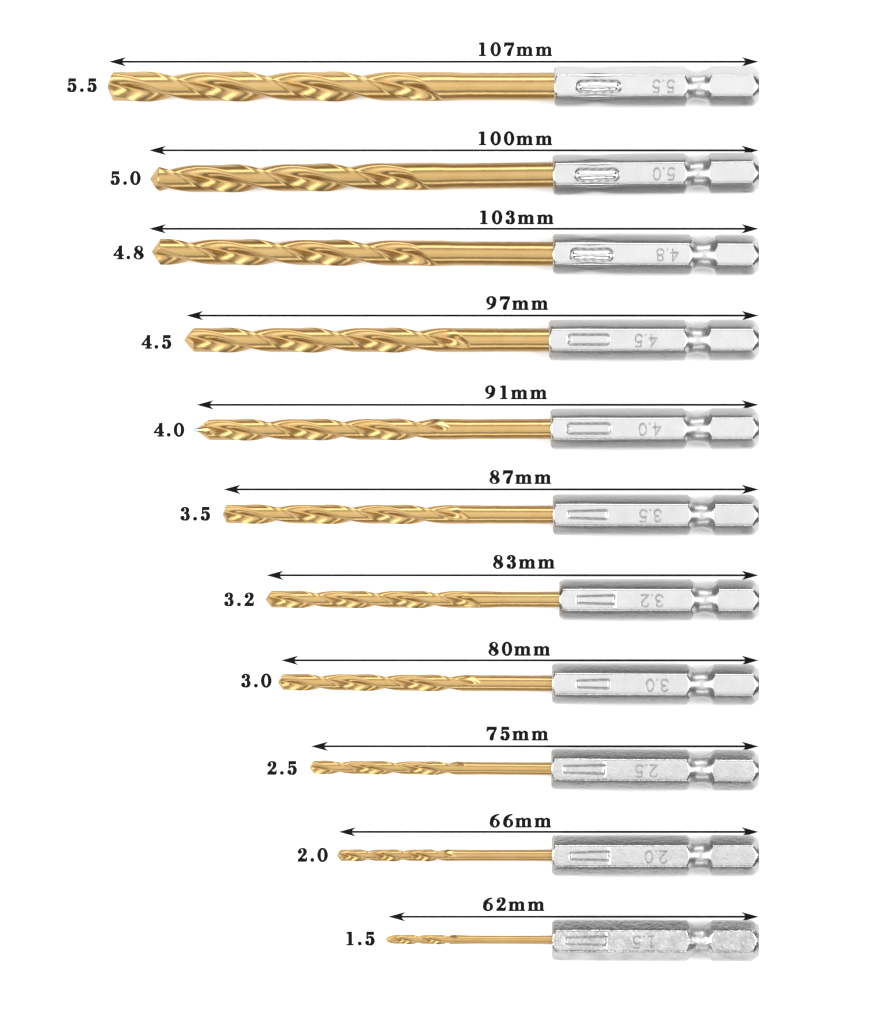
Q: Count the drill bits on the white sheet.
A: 11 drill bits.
